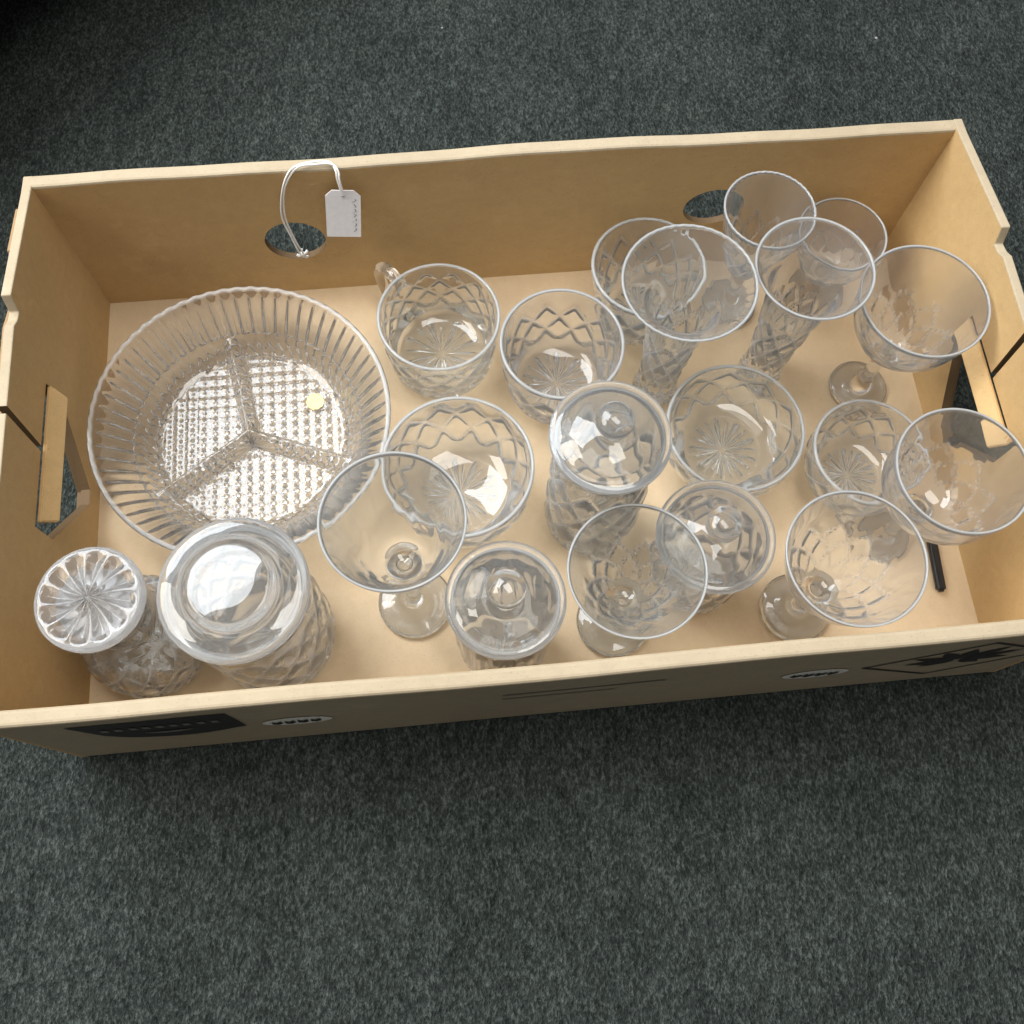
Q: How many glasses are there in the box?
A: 15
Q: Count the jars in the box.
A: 4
